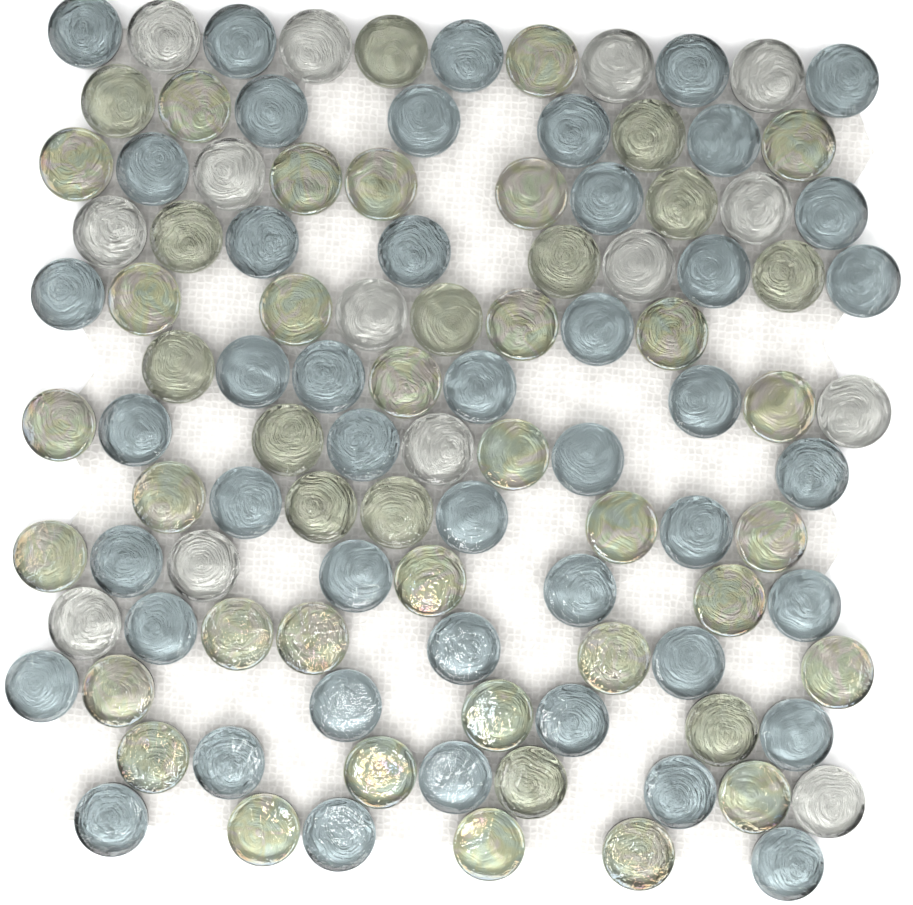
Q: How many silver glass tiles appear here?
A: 14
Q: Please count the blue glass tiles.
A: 46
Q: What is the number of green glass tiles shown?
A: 47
